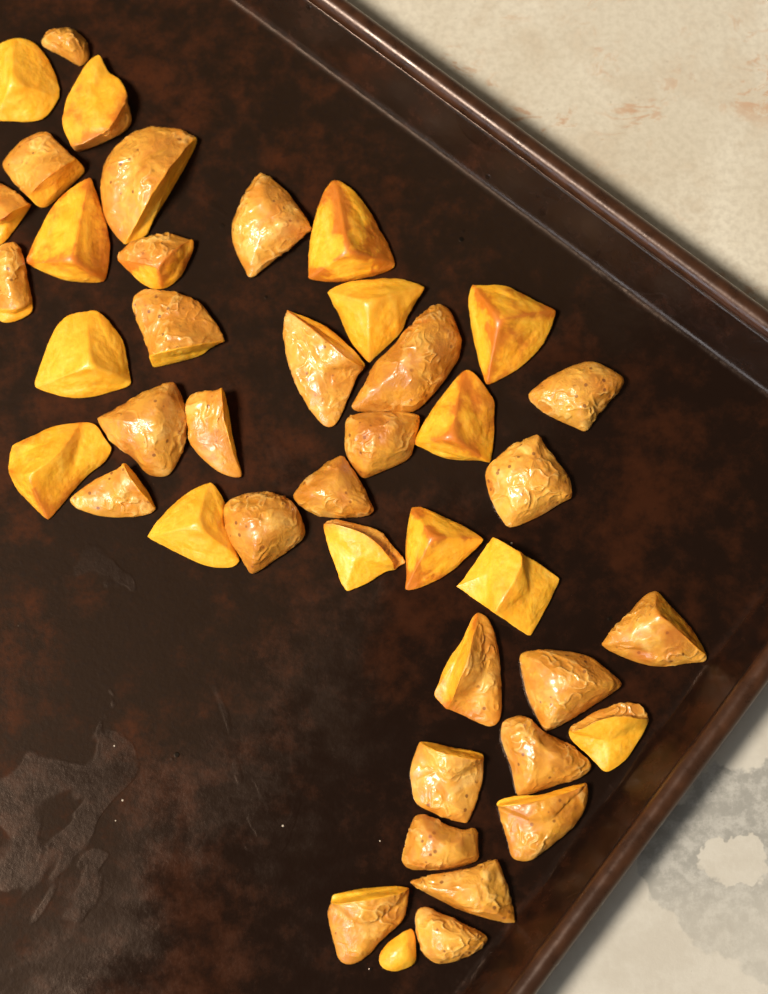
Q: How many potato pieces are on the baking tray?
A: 43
